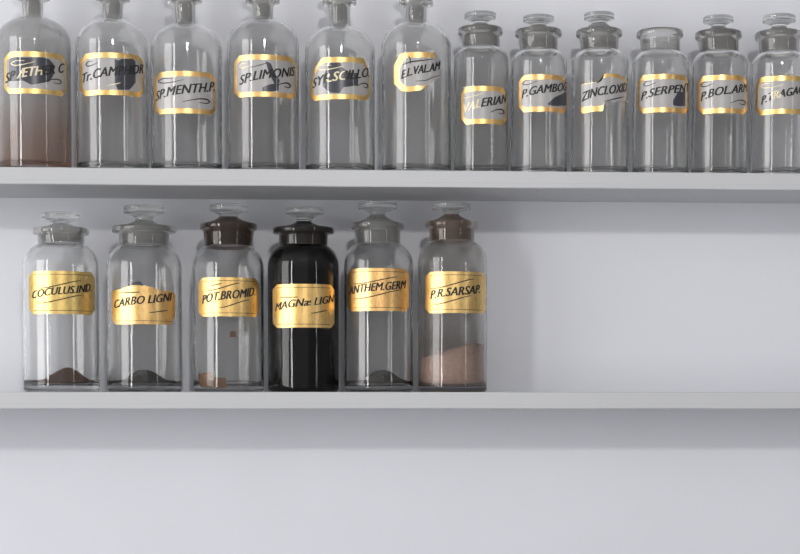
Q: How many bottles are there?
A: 18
